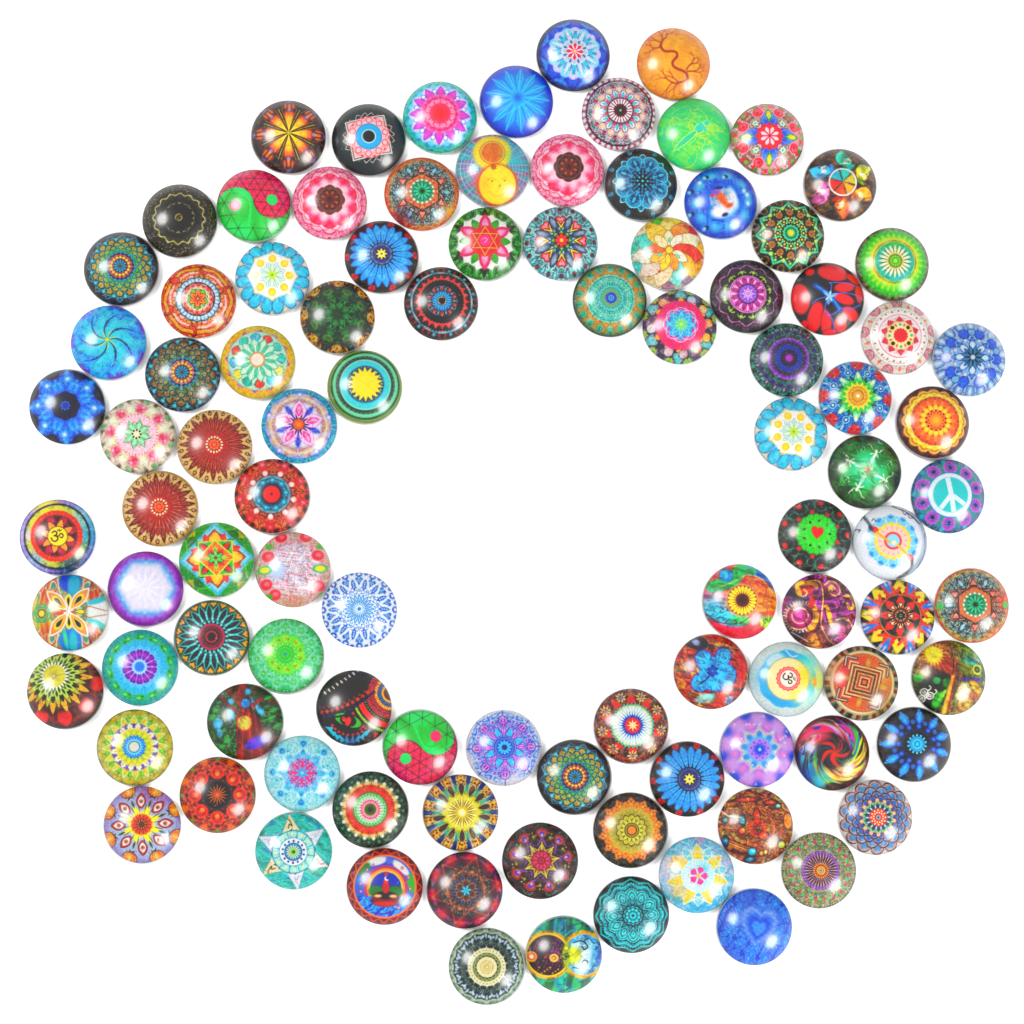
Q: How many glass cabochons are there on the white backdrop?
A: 100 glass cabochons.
